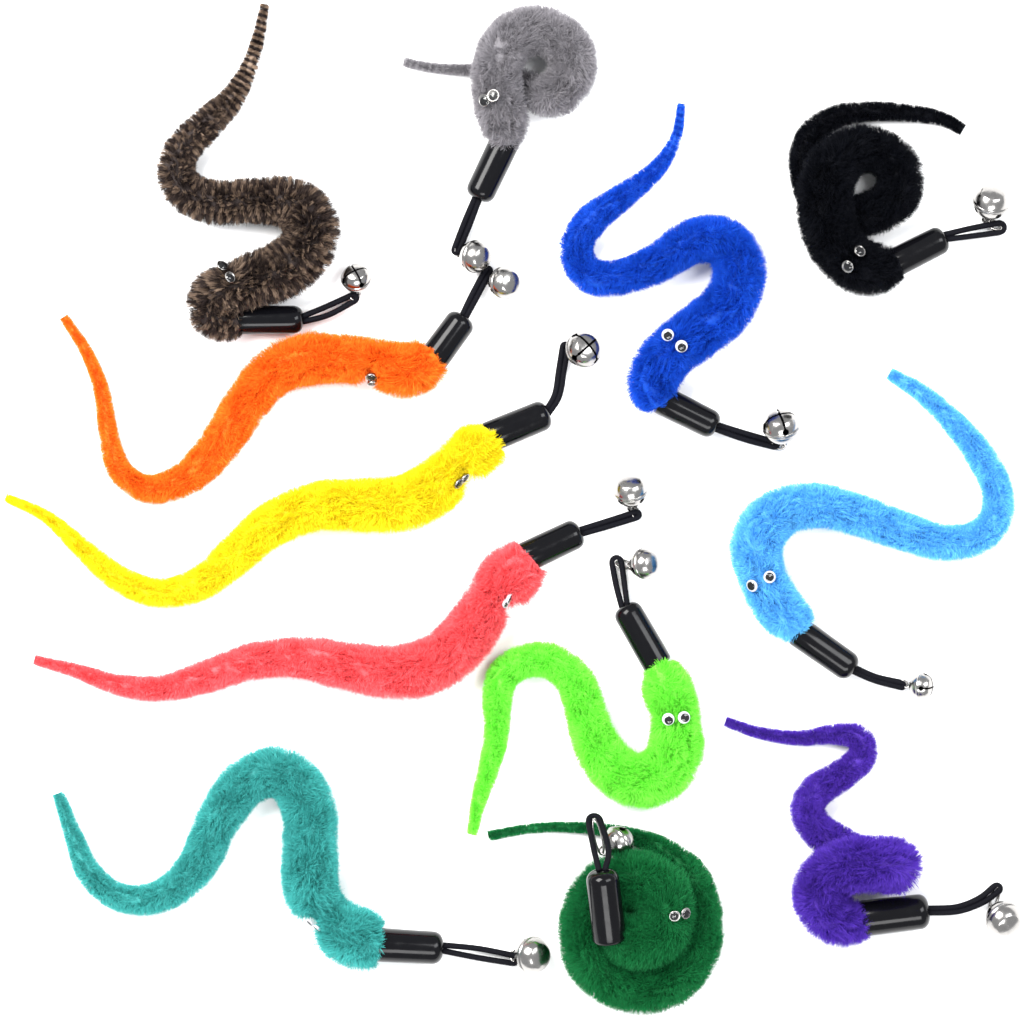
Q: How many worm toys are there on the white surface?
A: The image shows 12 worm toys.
